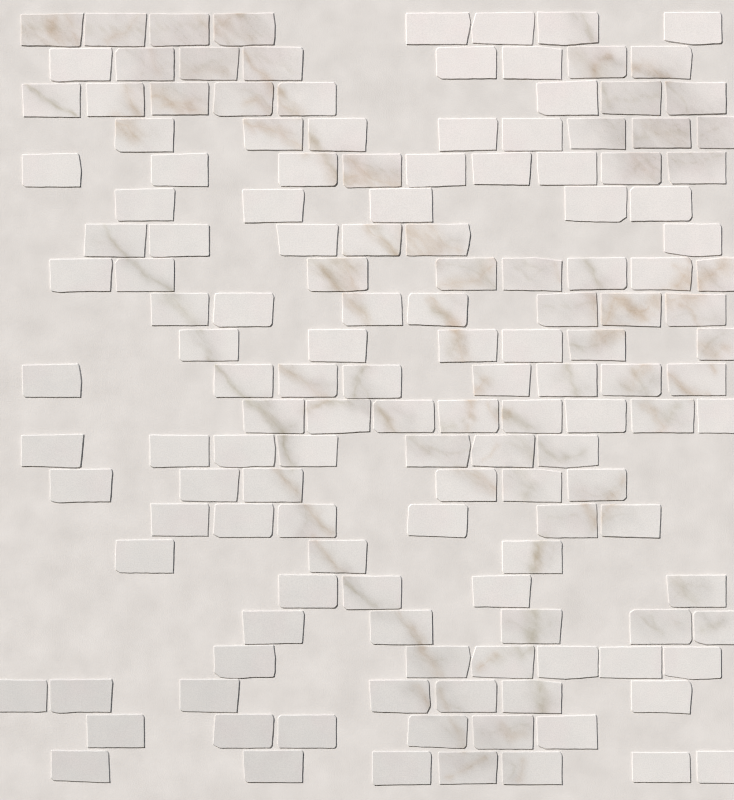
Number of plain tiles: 58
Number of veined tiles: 88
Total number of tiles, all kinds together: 146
